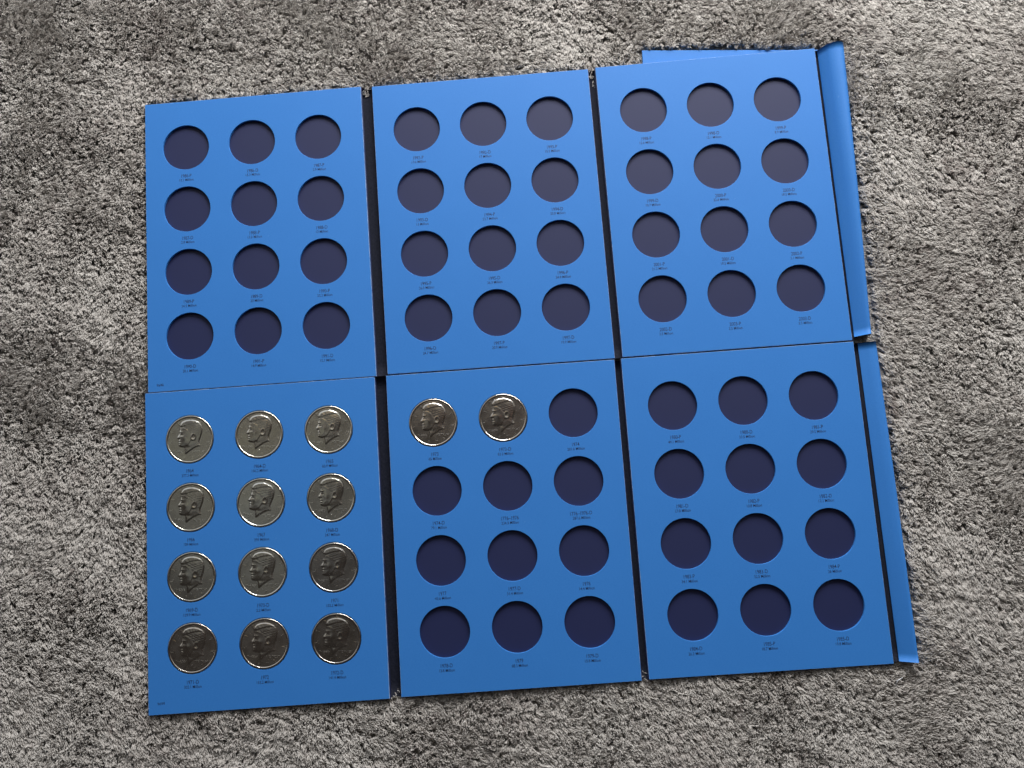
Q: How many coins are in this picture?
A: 14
